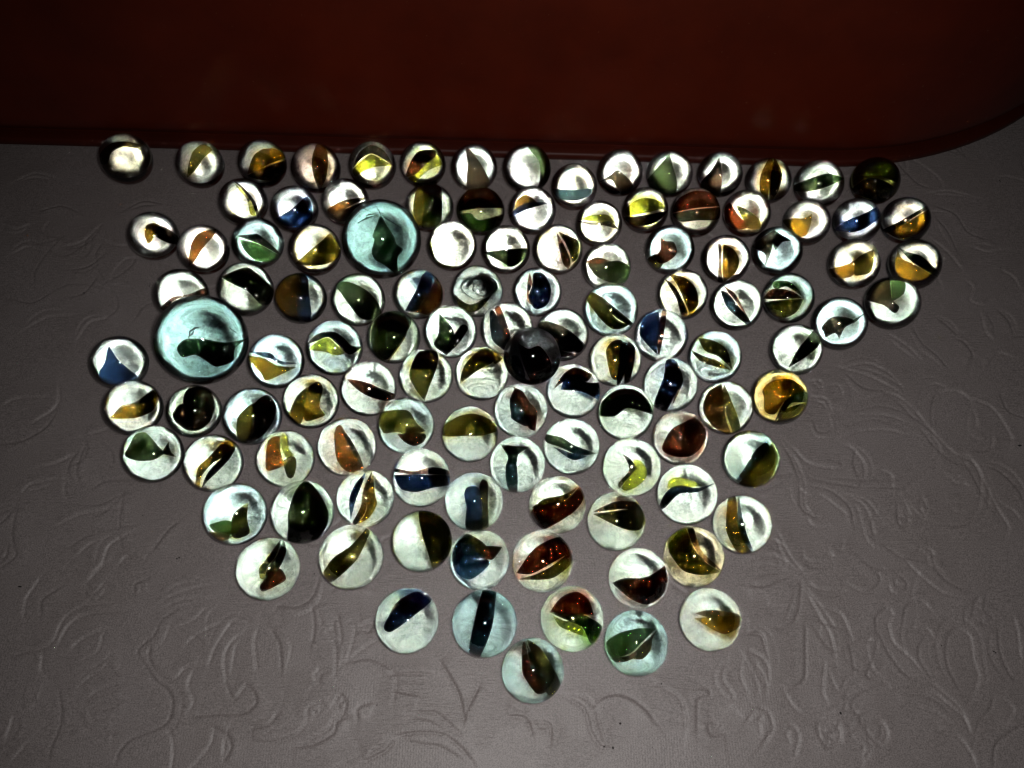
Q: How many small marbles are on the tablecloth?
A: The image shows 112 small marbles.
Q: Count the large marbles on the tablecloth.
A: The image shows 2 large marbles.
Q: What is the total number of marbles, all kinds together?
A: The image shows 114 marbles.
